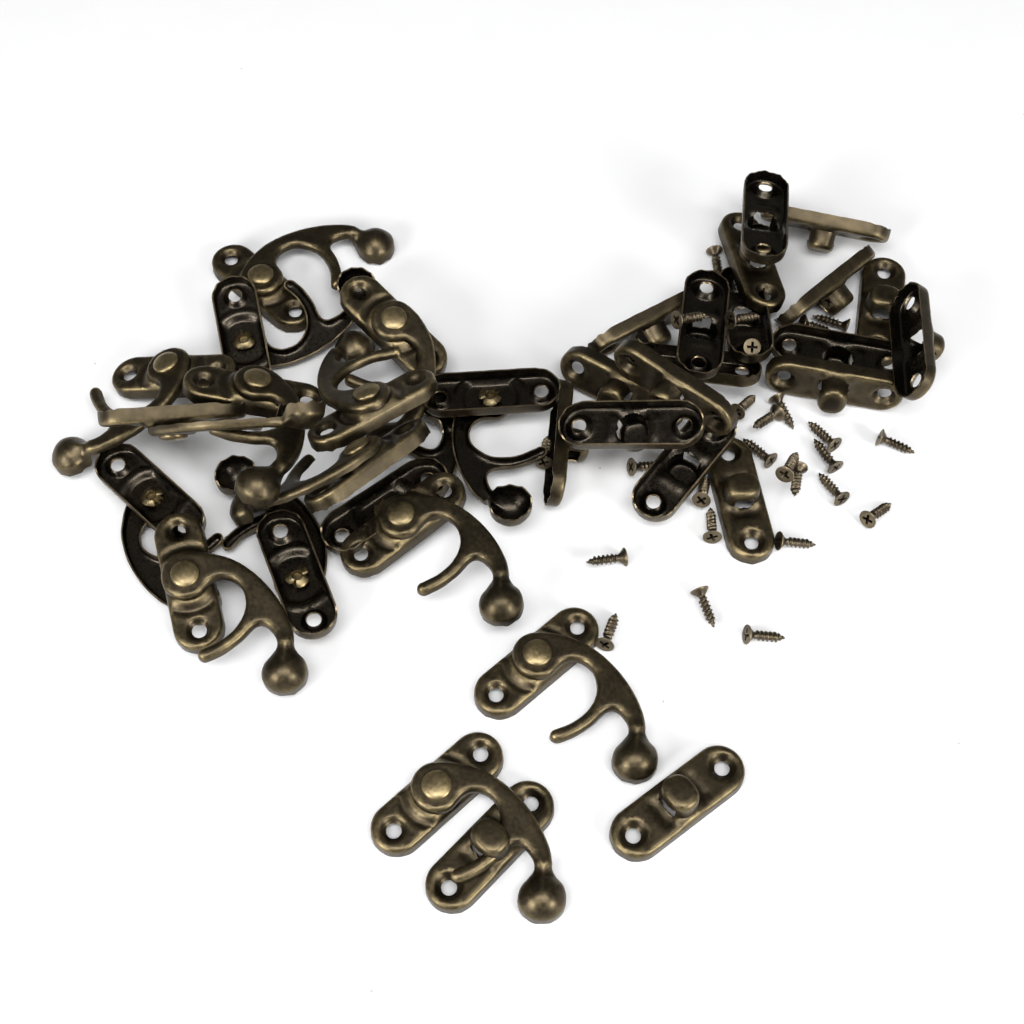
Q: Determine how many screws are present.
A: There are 27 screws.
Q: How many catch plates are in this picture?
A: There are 20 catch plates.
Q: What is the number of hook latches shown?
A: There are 16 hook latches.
